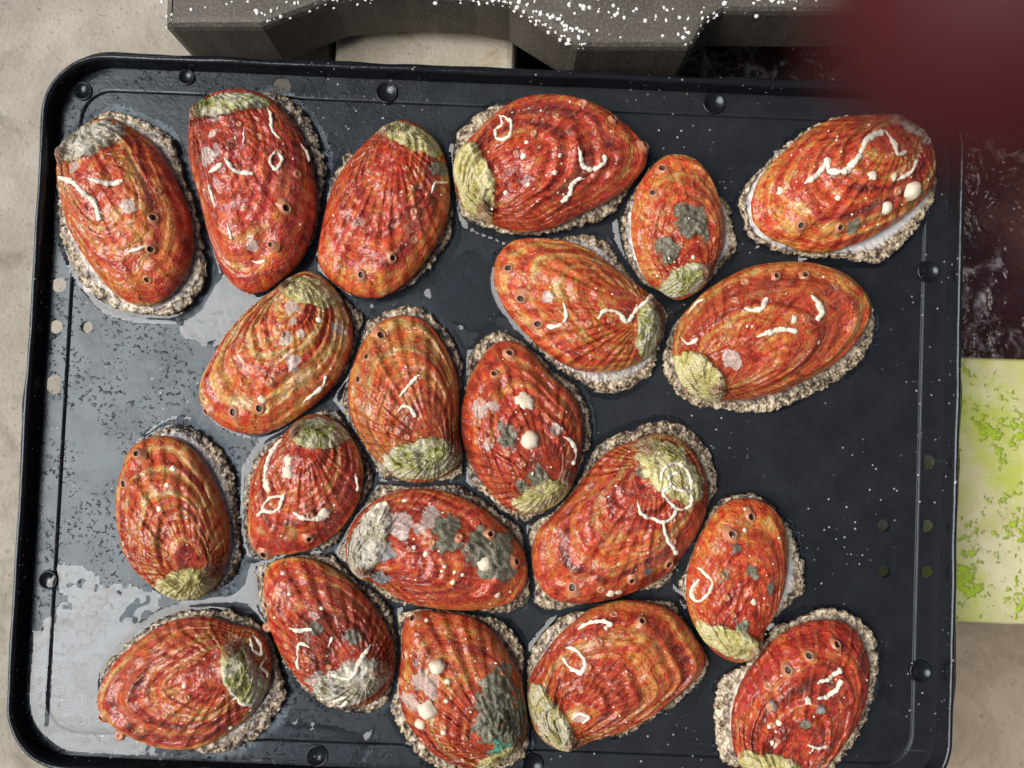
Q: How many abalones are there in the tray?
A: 21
